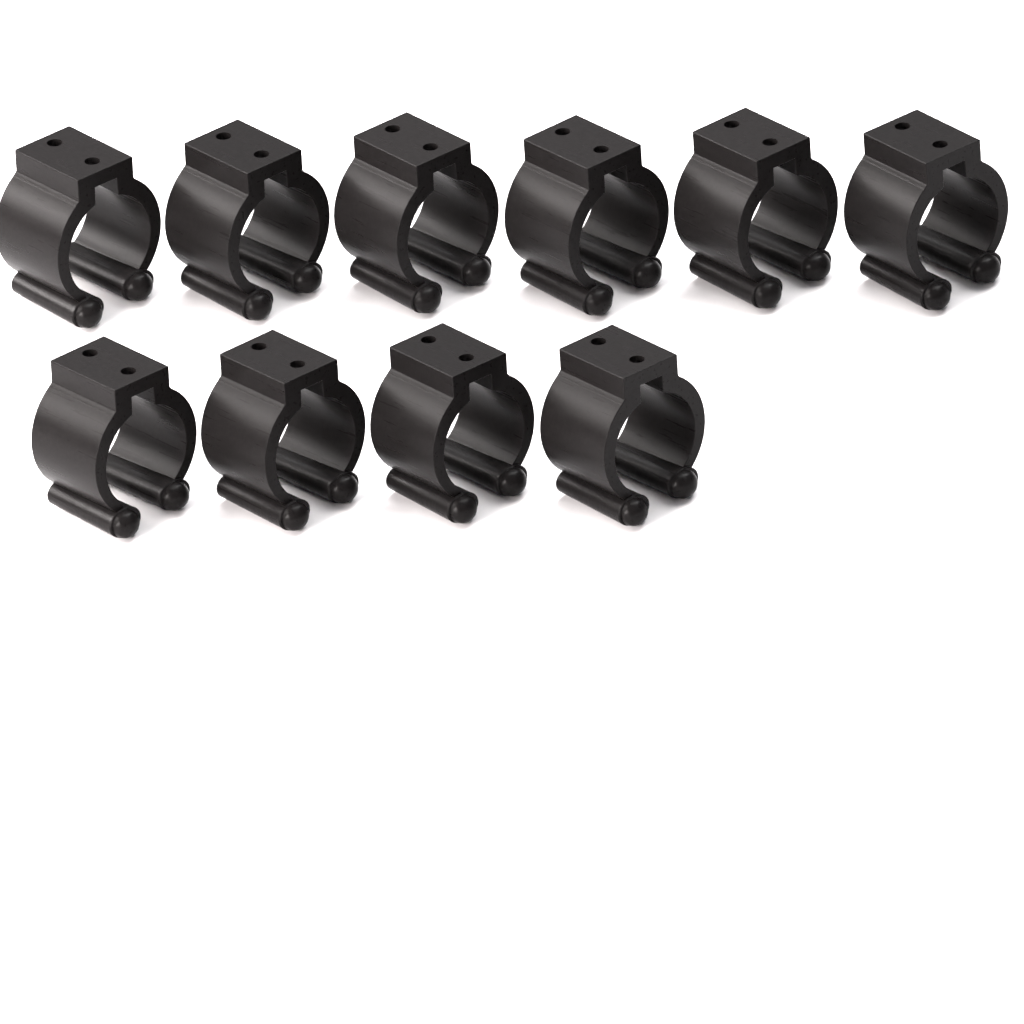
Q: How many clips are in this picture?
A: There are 10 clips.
